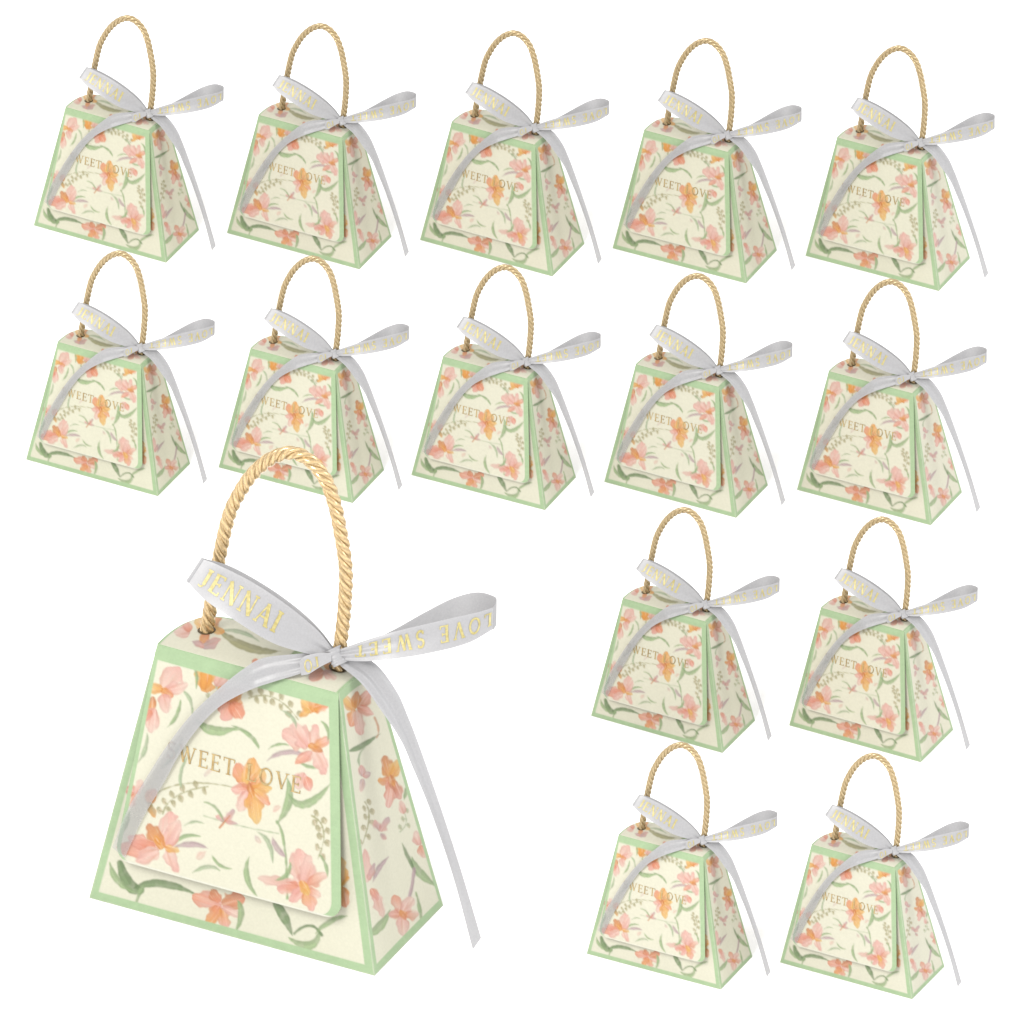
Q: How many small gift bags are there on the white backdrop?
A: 14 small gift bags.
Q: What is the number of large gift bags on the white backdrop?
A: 1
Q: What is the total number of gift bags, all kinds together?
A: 15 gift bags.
